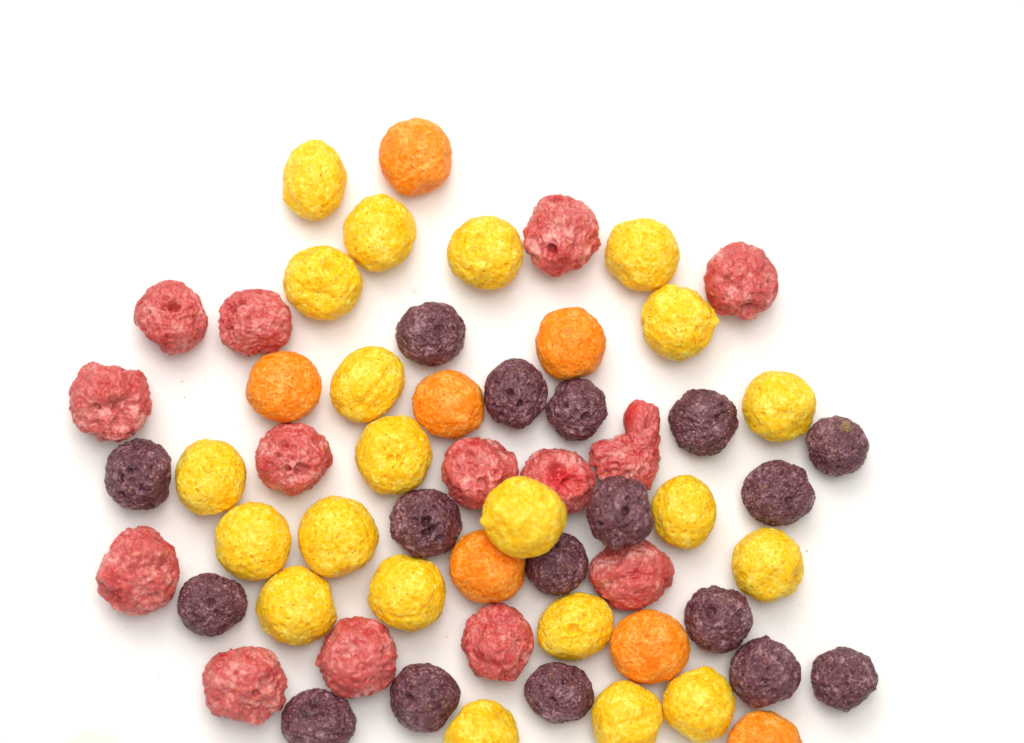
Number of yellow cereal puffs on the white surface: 21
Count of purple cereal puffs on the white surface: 17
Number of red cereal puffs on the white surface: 14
